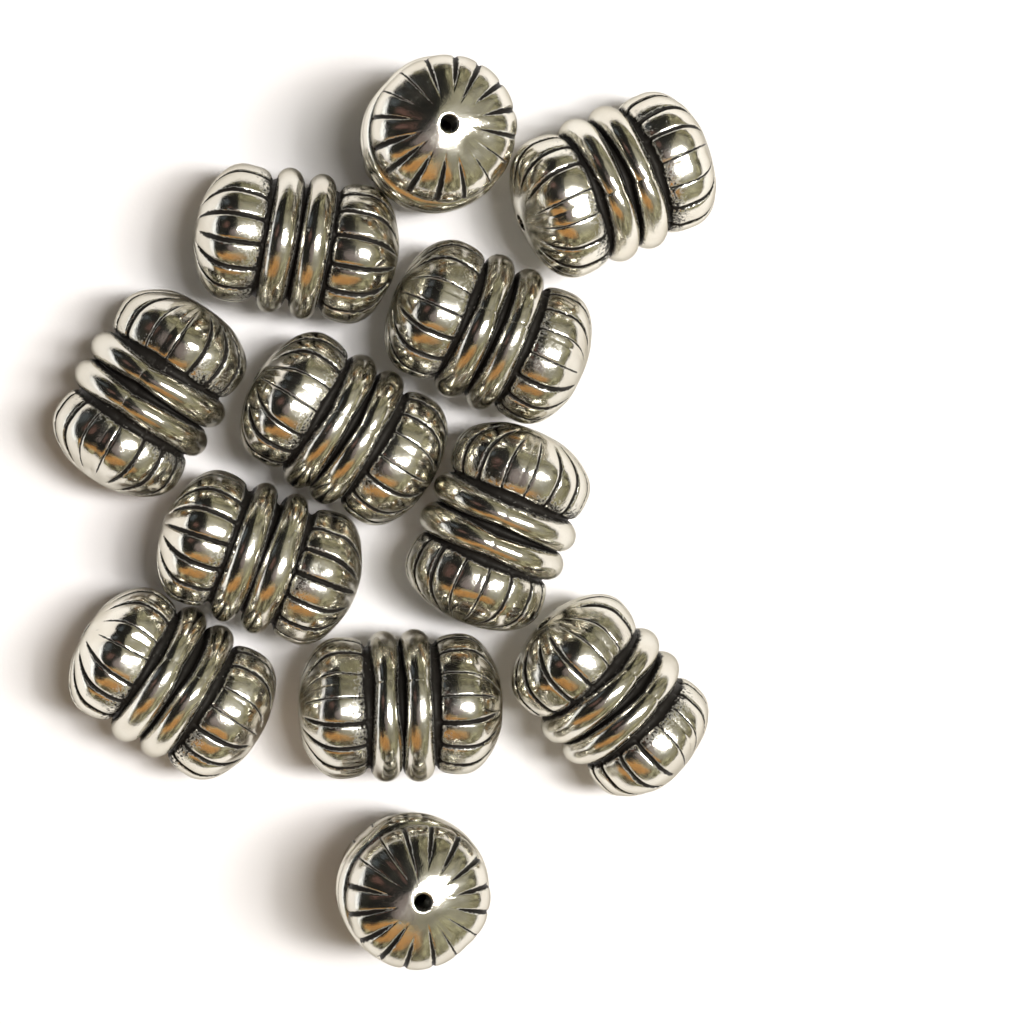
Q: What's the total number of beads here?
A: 12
